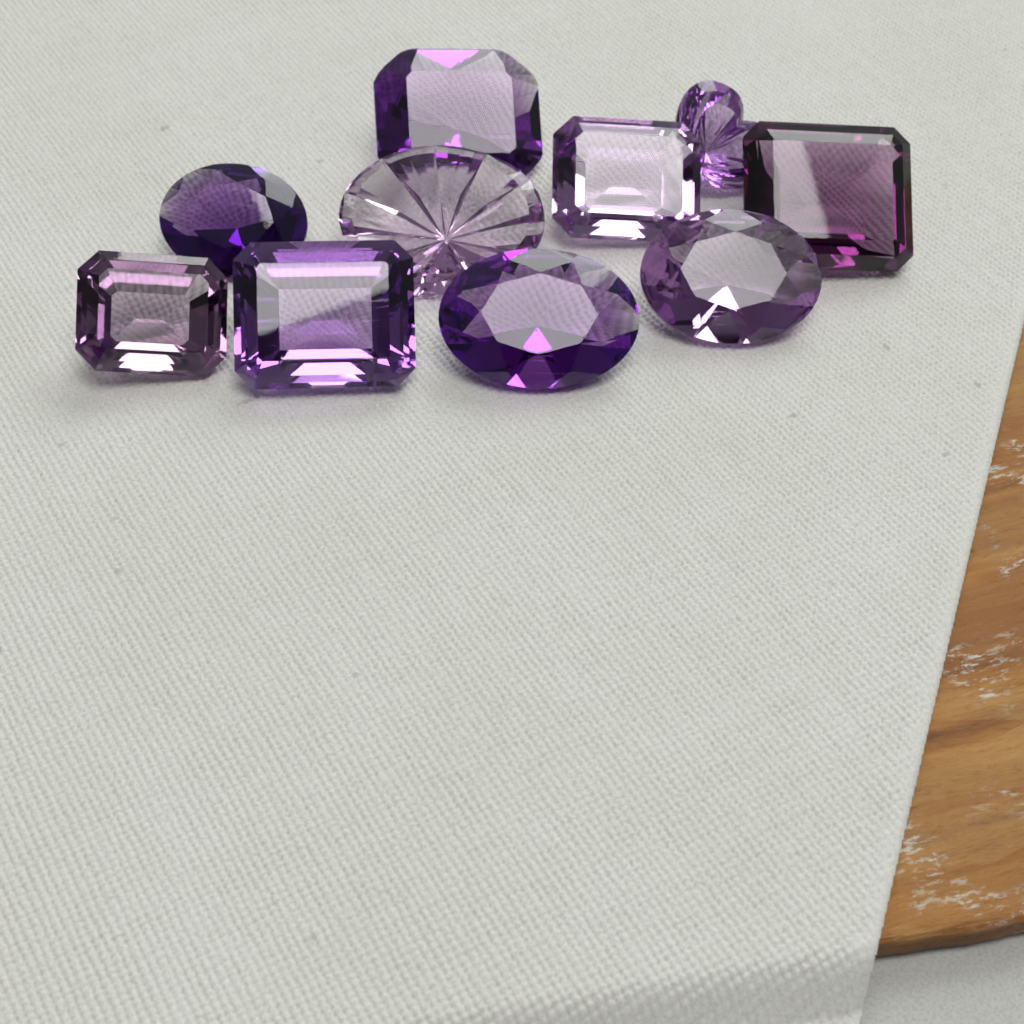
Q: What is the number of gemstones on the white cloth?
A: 10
